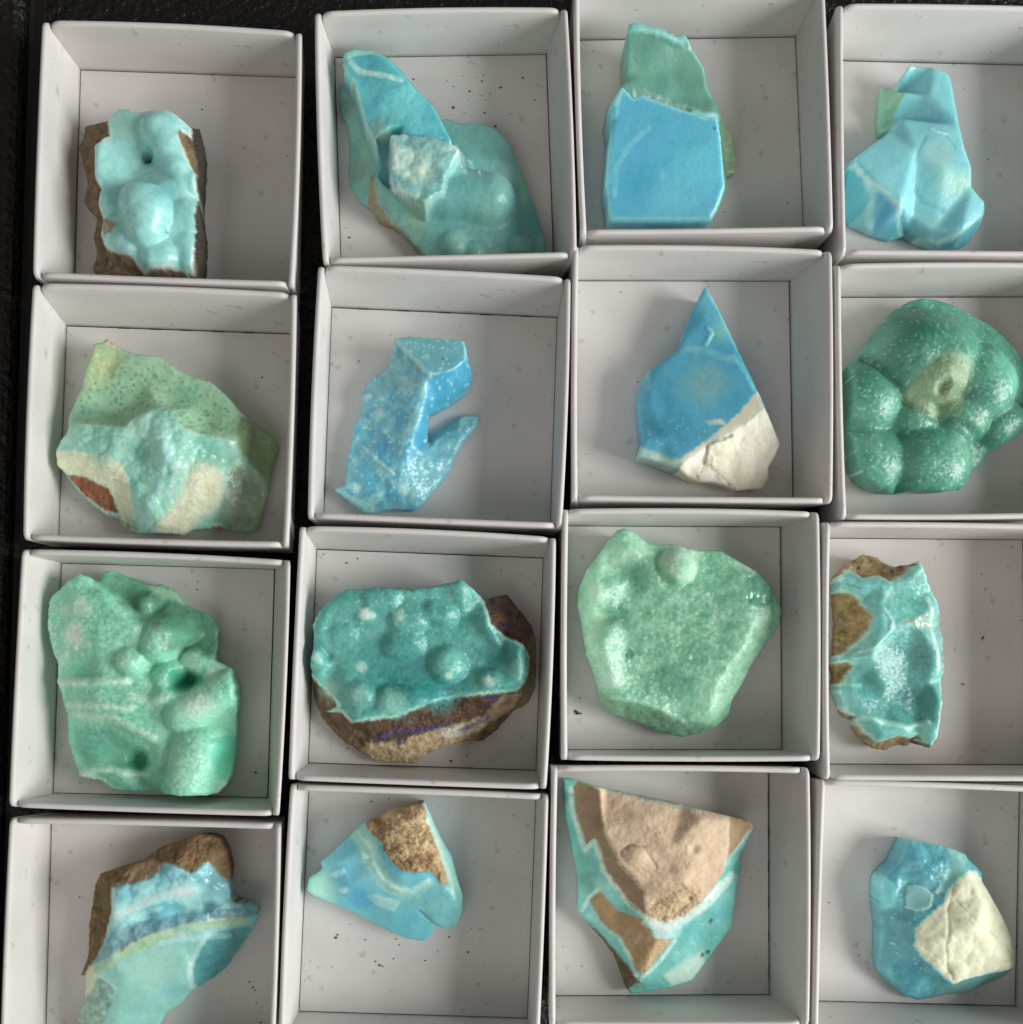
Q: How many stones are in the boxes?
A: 16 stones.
